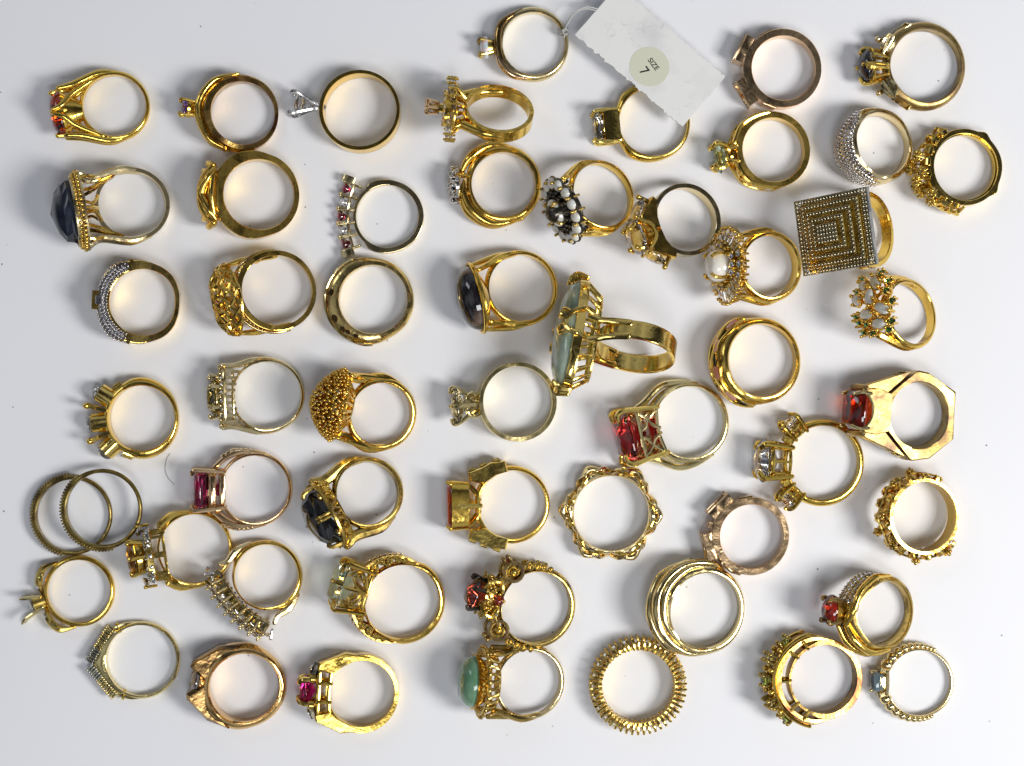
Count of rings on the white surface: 55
